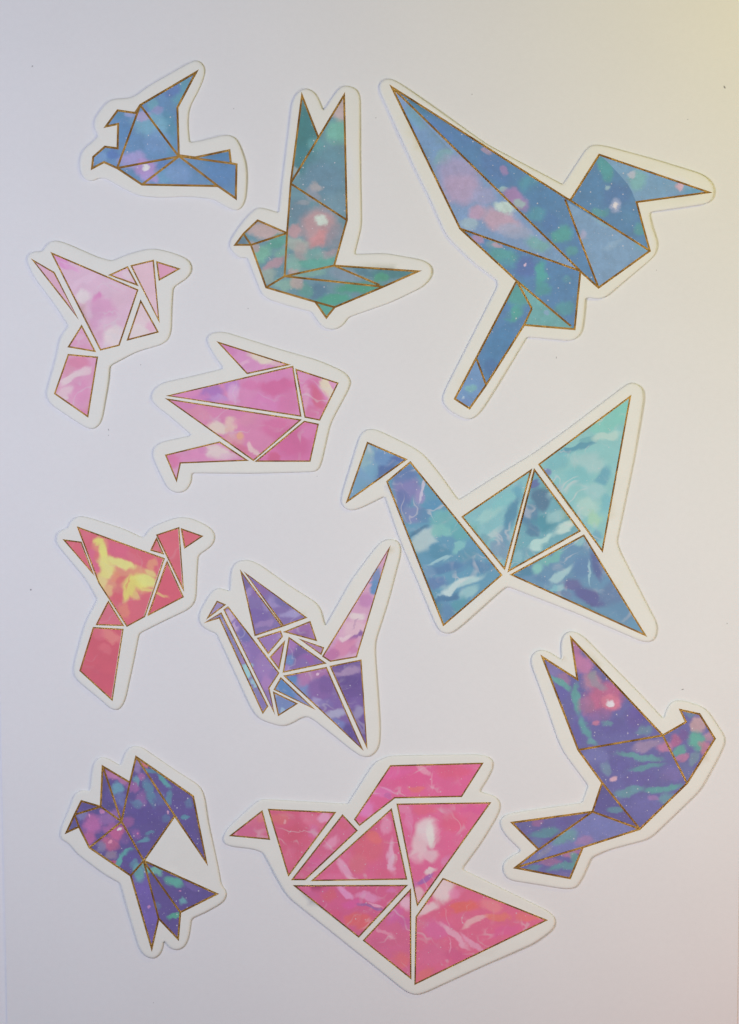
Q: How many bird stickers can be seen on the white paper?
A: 11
